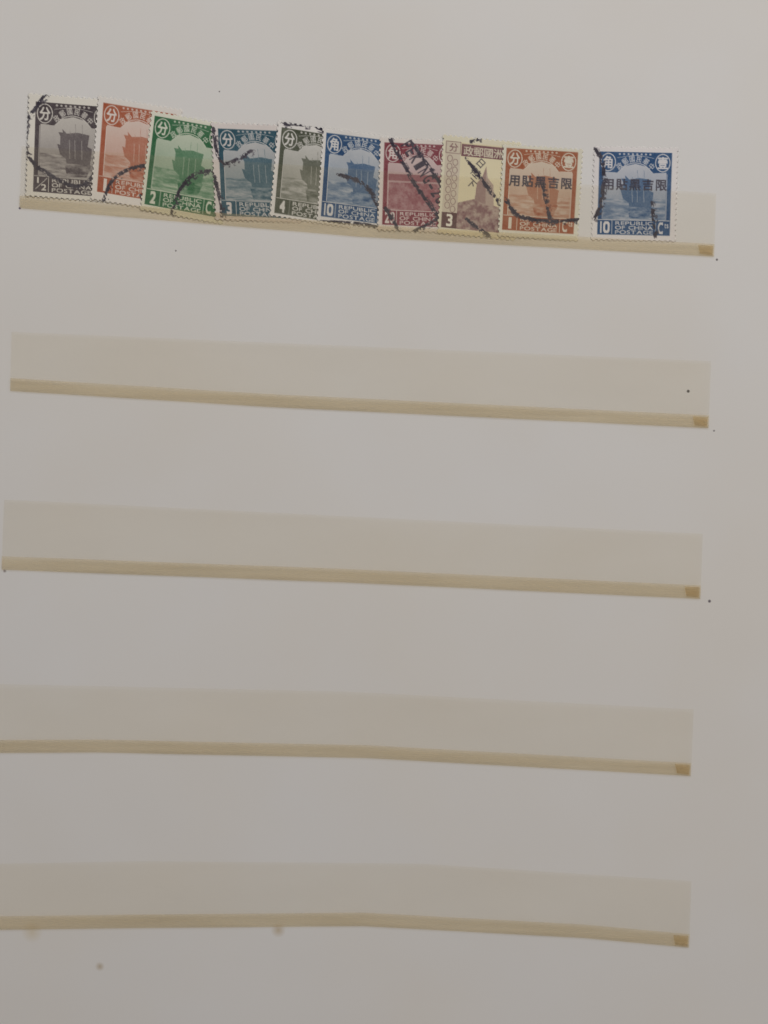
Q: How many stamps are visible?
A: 10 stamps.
